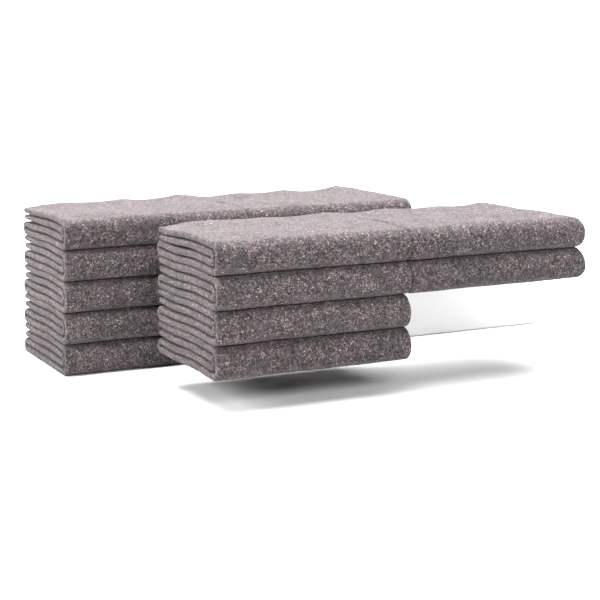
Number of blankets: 12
